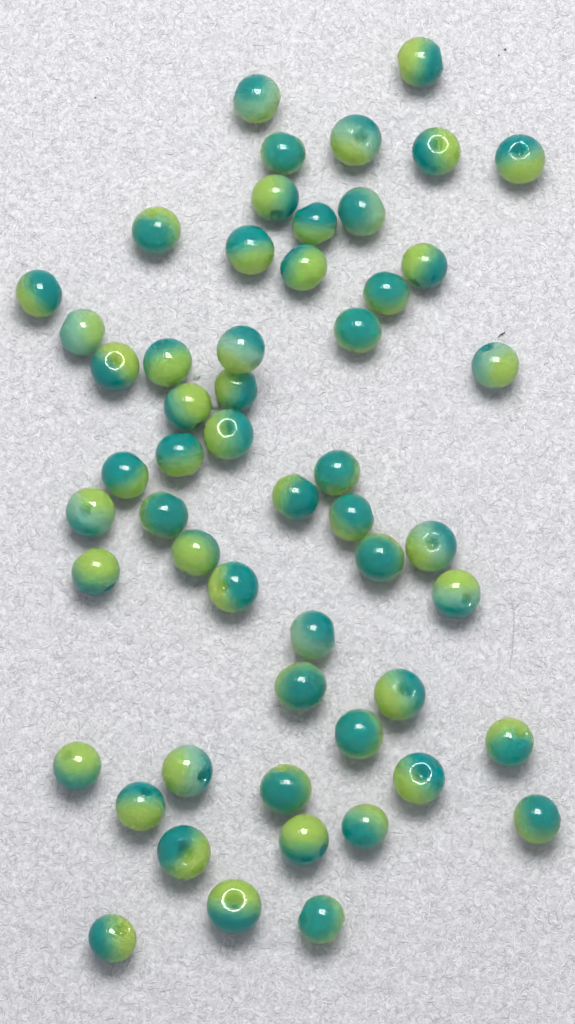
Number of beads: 54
